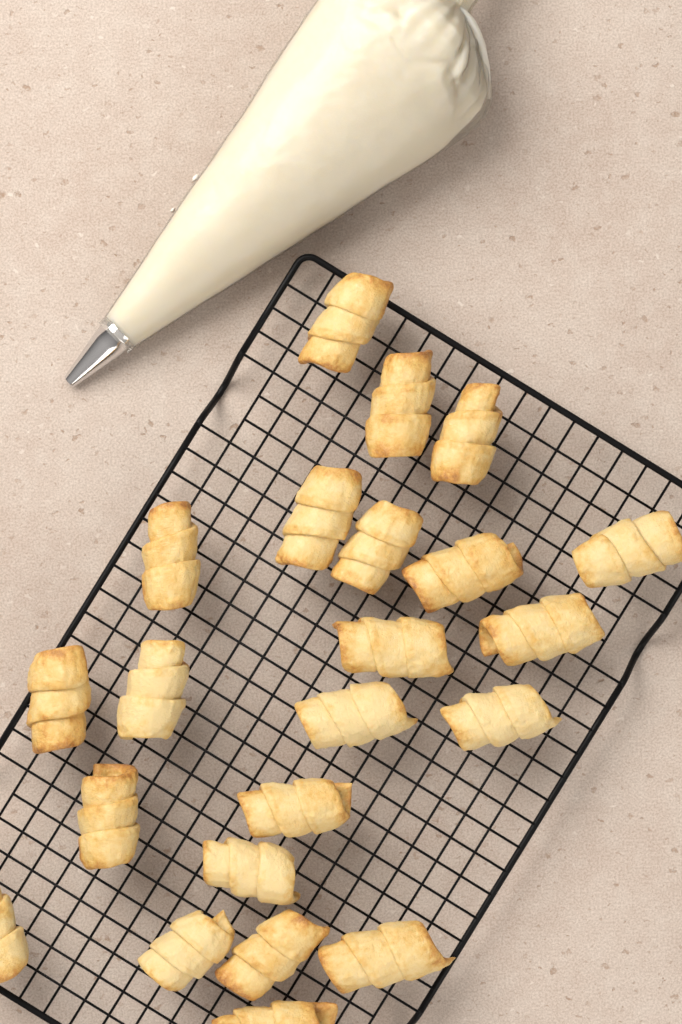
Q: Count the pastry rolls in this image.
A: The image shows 22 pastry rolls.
